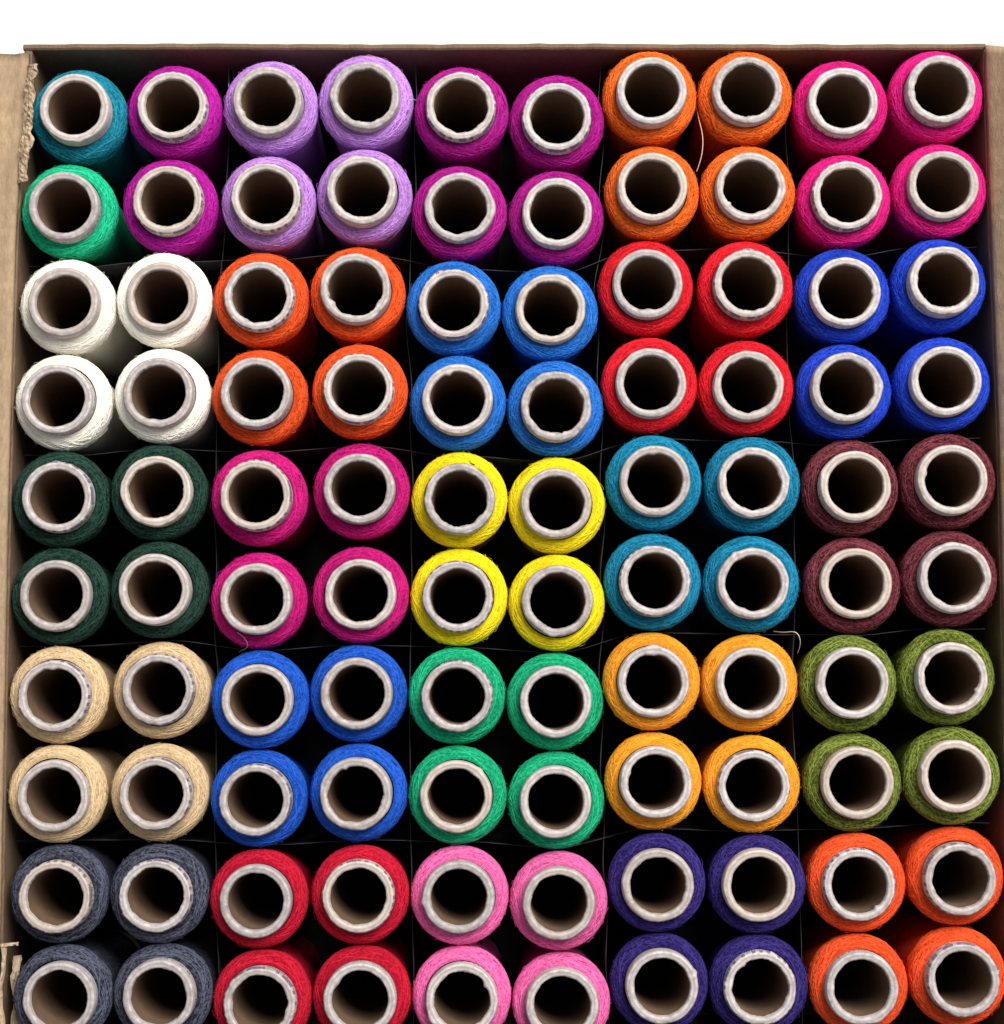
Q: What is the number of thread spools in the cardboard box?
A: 100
